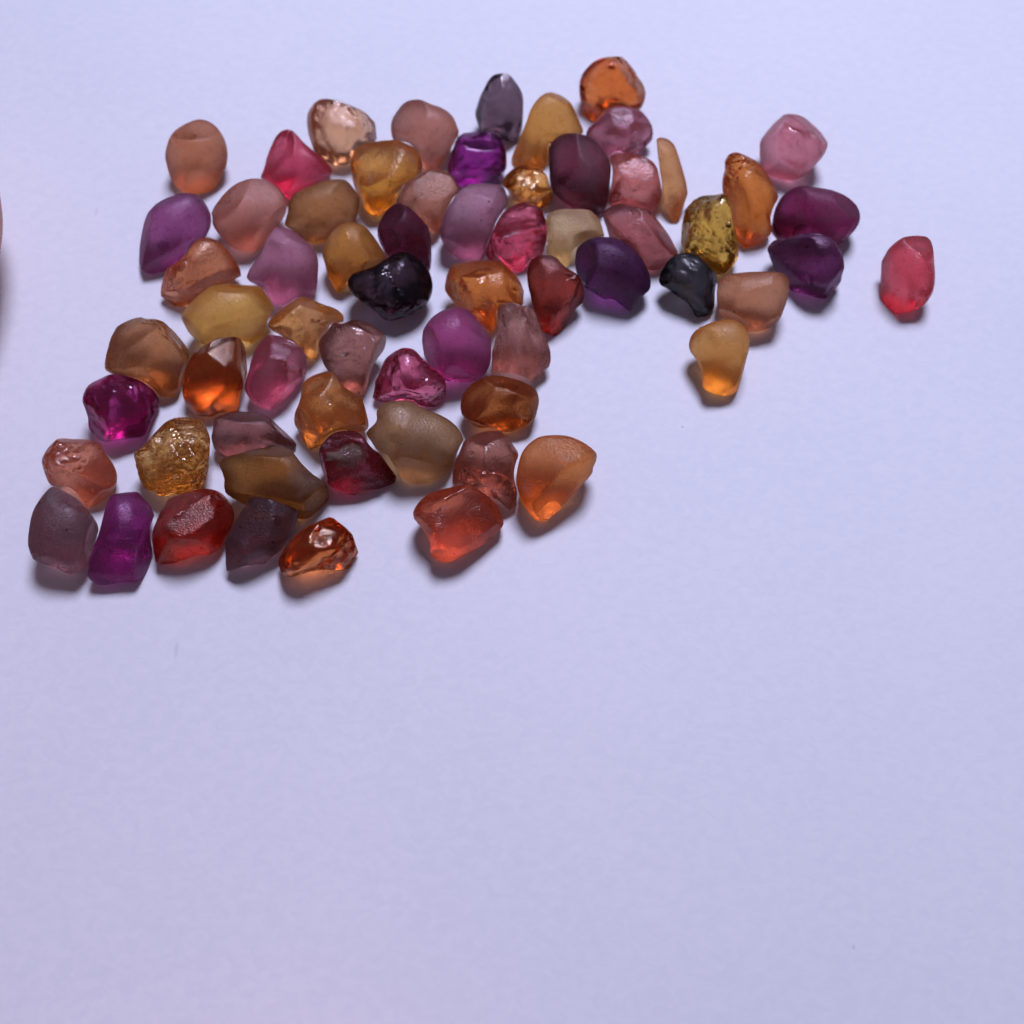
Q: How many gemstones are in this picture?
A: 65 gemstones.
